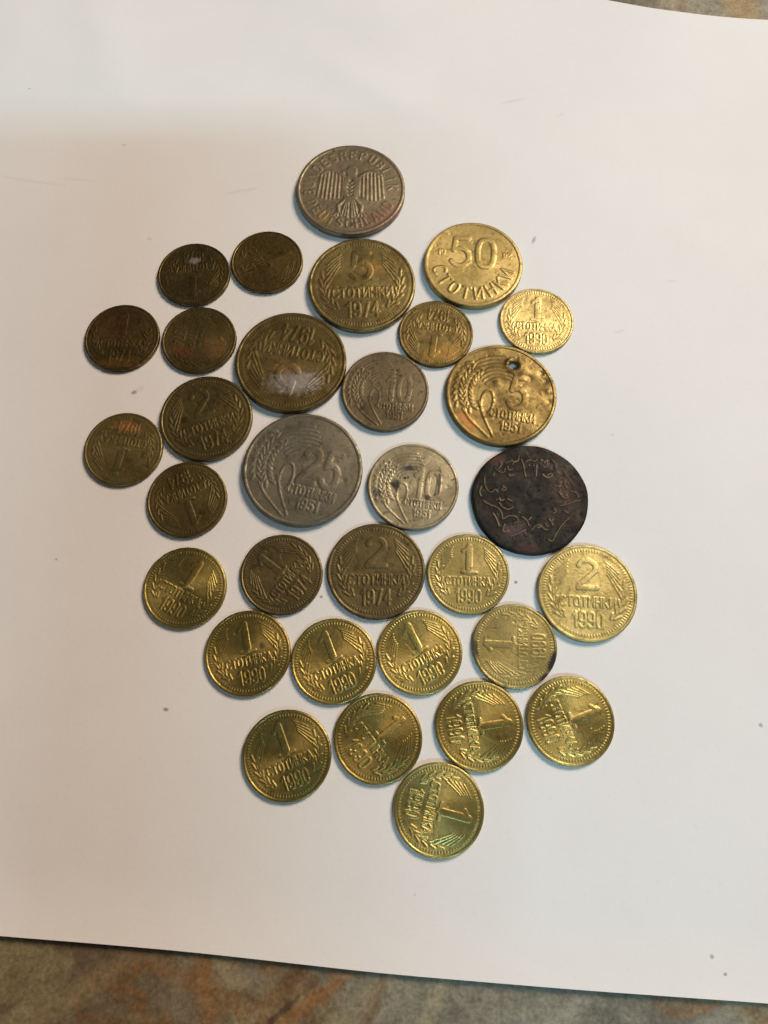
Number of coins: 32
